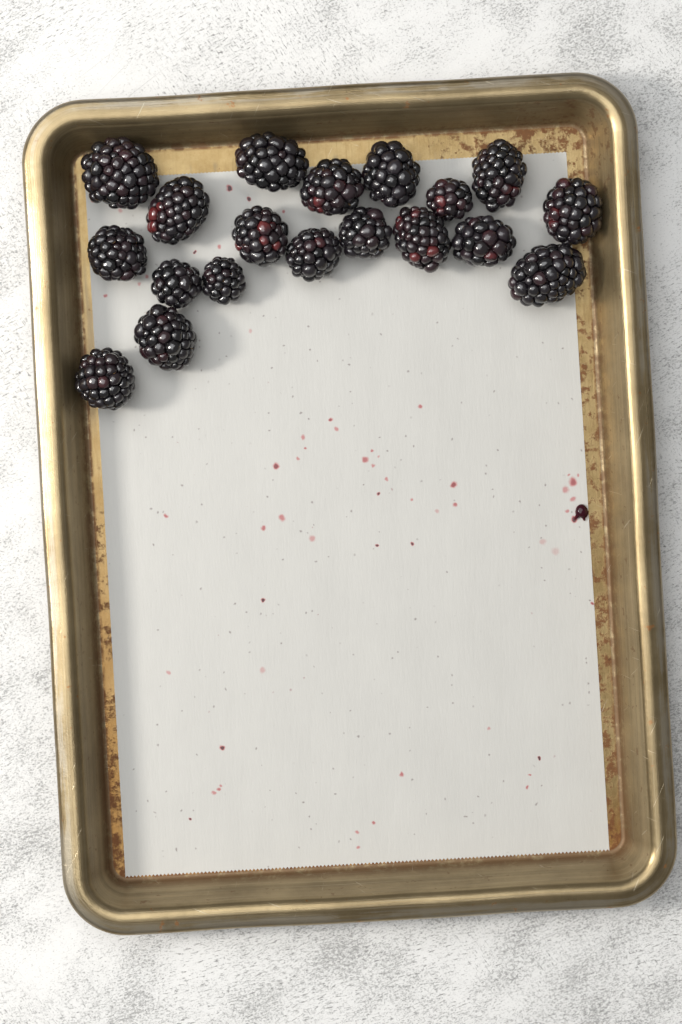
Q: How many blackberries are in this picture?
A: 19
